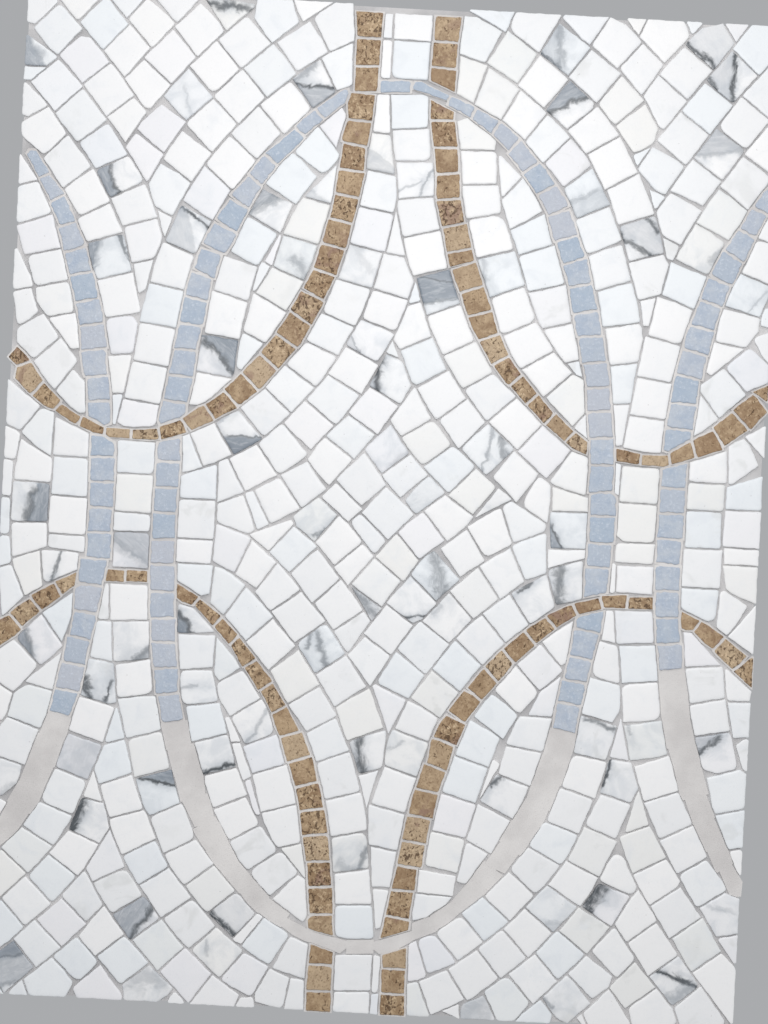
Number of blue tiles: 94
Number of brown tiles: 101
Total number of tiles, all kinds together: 195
